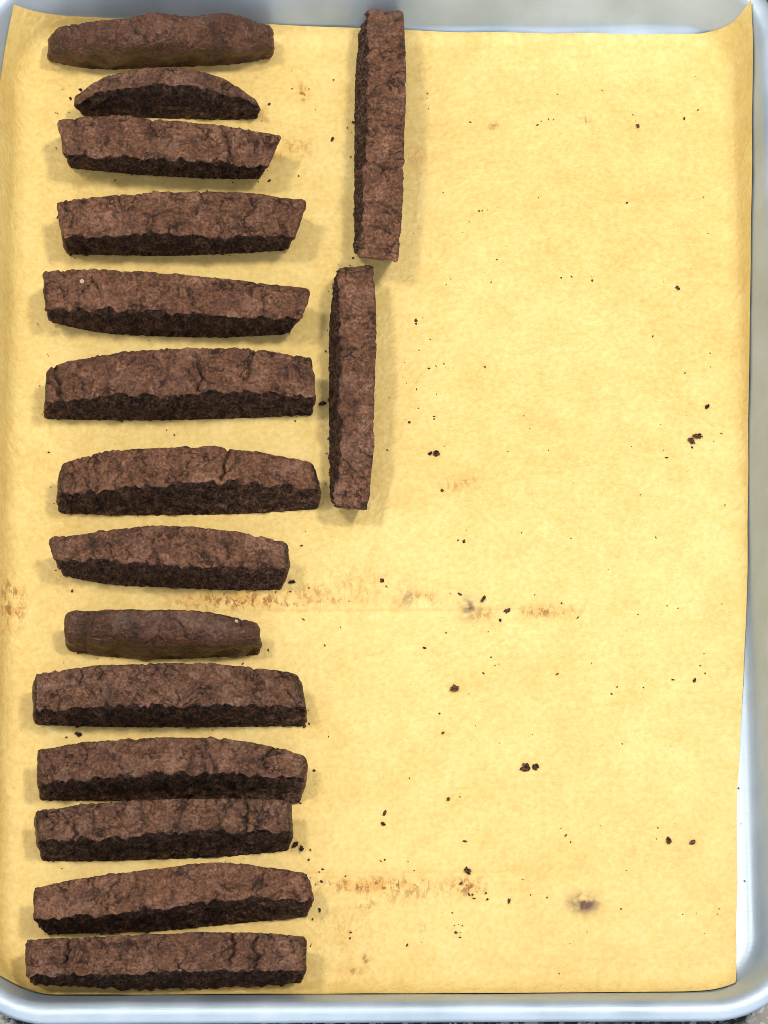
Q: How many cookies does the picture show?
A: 16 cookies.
